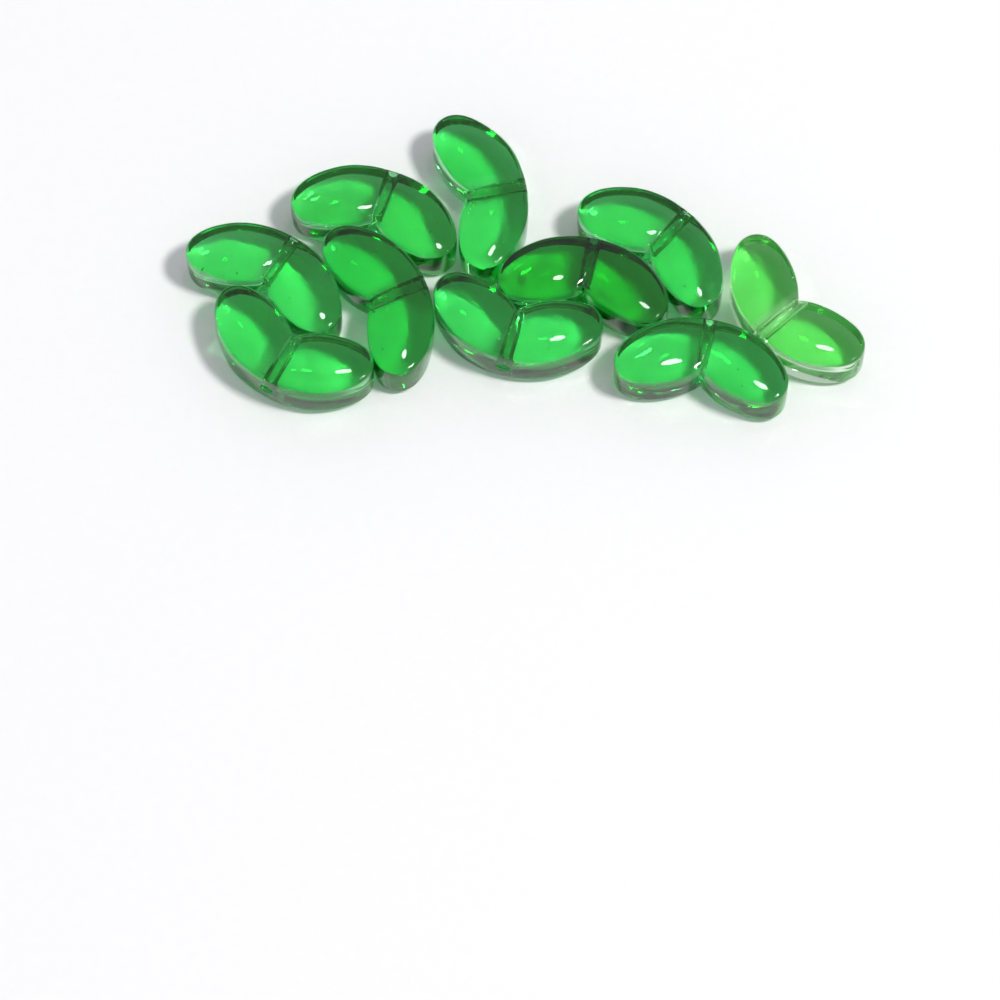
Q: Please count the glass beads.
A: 10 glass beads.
